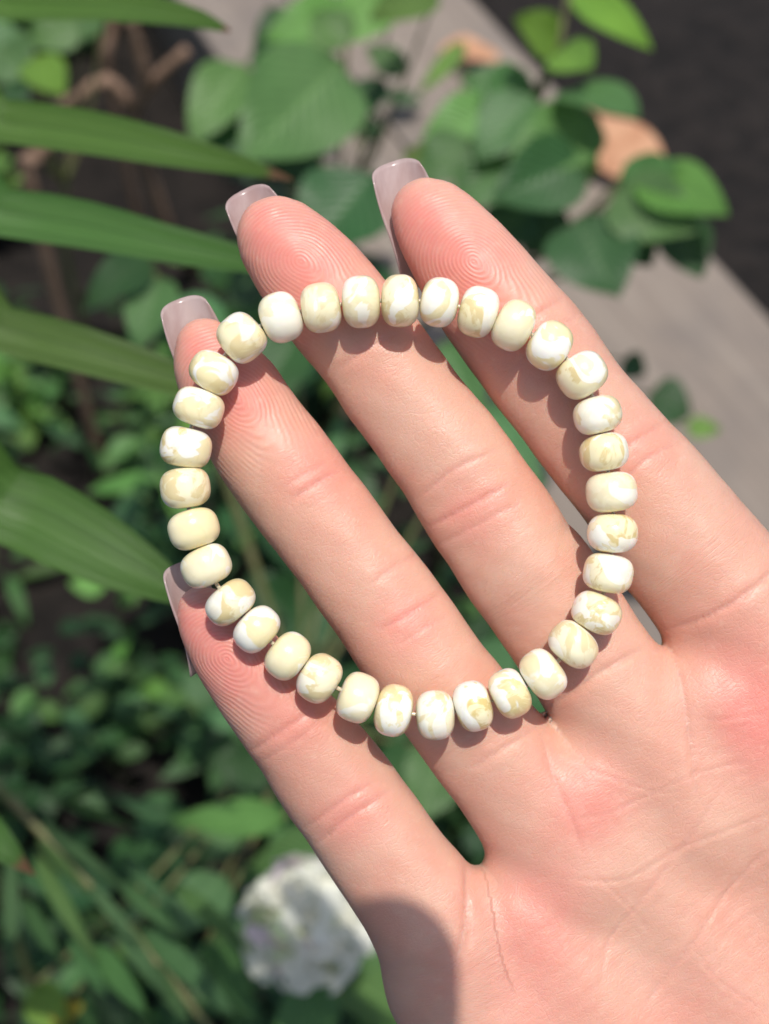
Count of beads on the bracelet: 33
